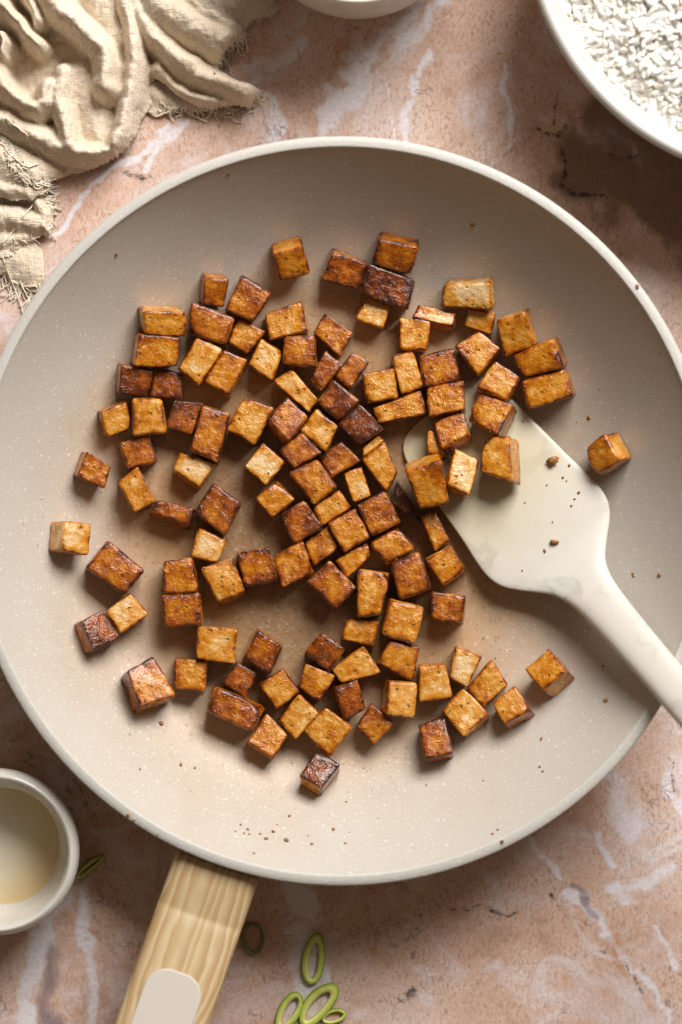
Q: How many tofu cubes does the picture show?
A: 117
